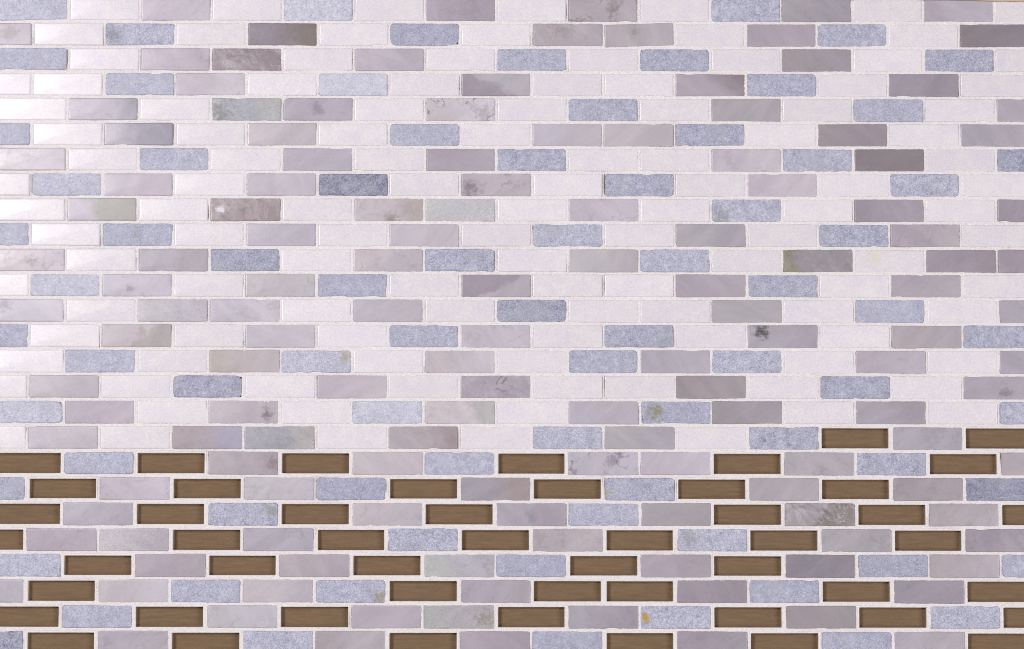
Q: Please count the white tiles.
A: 117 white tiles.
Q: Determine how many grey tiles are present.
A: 141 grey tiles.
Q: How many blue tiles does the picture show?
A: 80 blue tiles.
